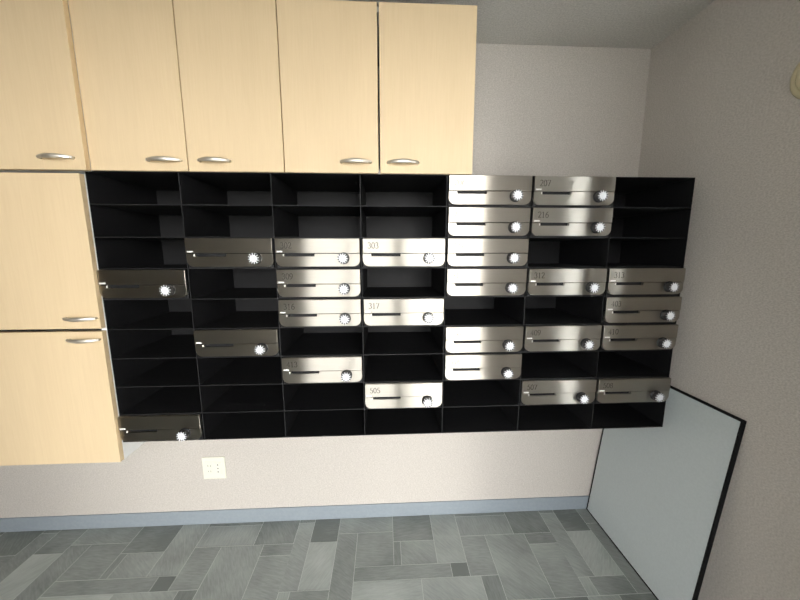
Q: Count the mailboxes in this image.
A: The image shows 26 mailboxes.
